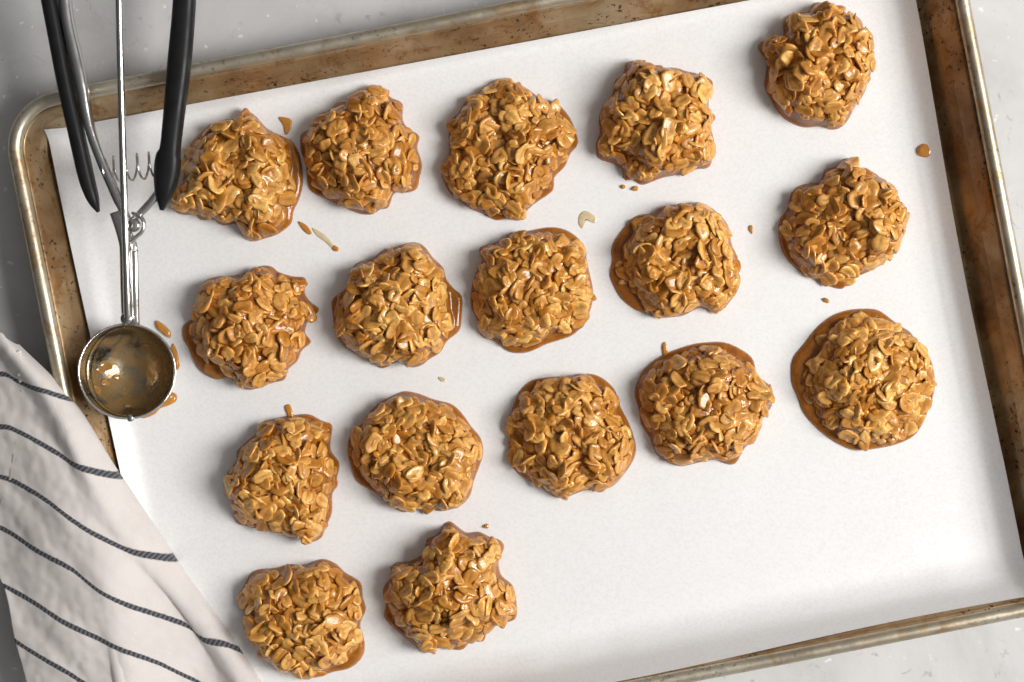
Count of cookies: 17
